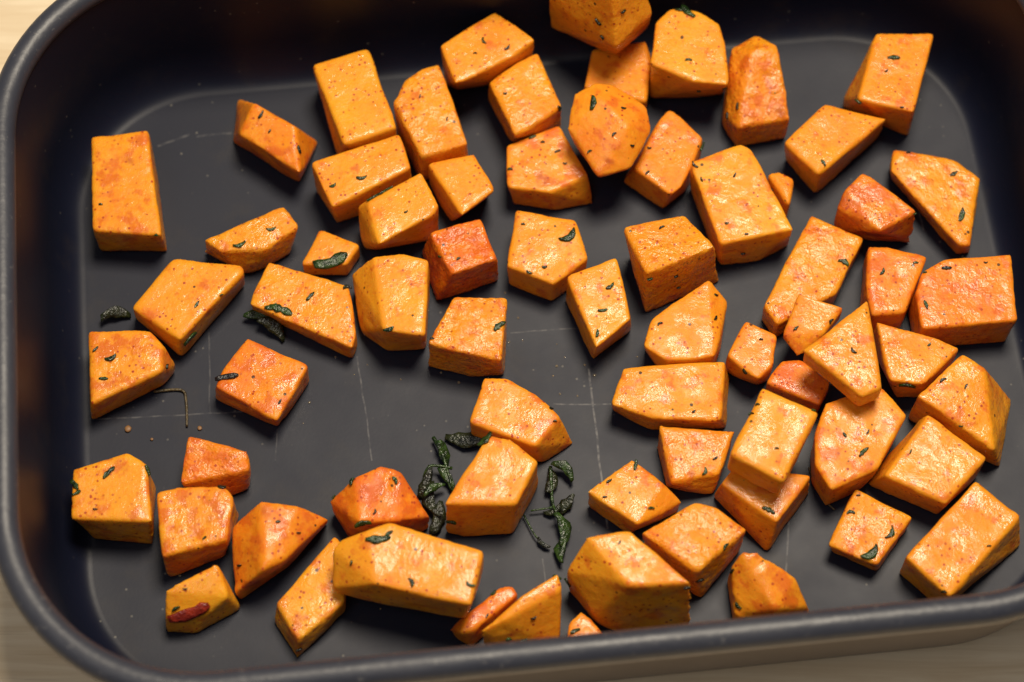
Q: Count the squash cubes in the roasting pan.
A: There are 69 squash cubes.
